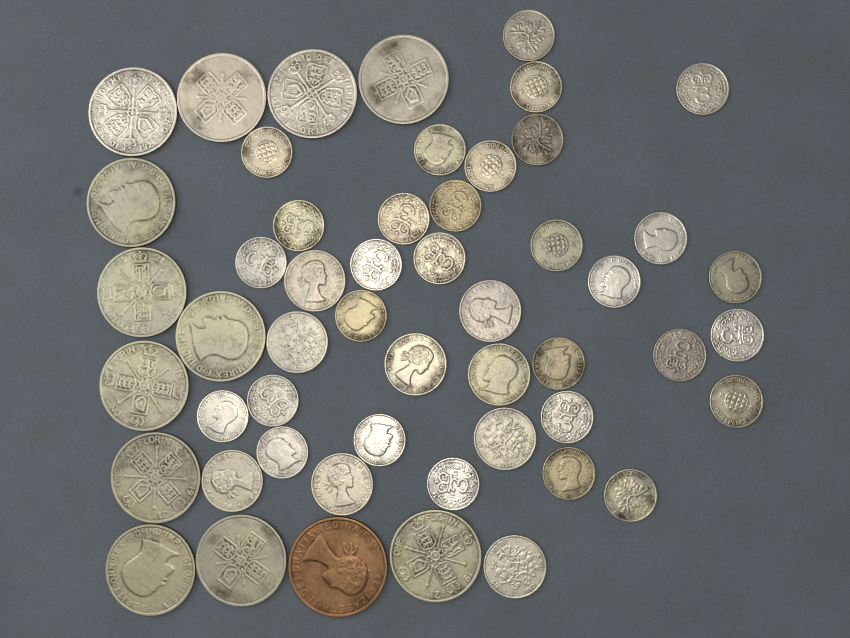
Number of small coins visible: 39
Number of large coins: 13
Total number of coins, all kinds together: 52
